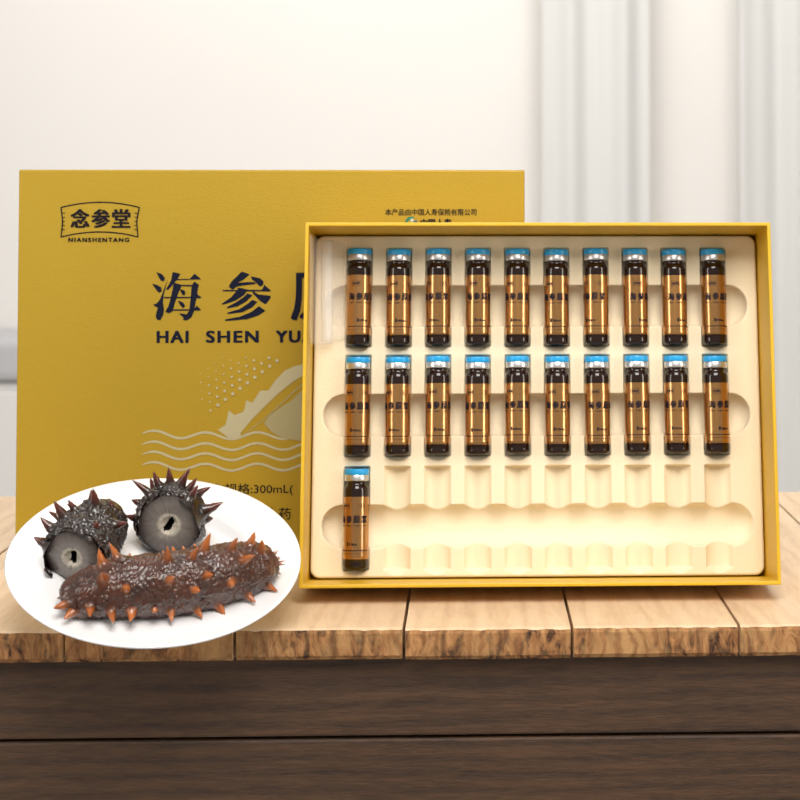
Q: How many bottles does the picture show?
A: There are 21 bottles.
